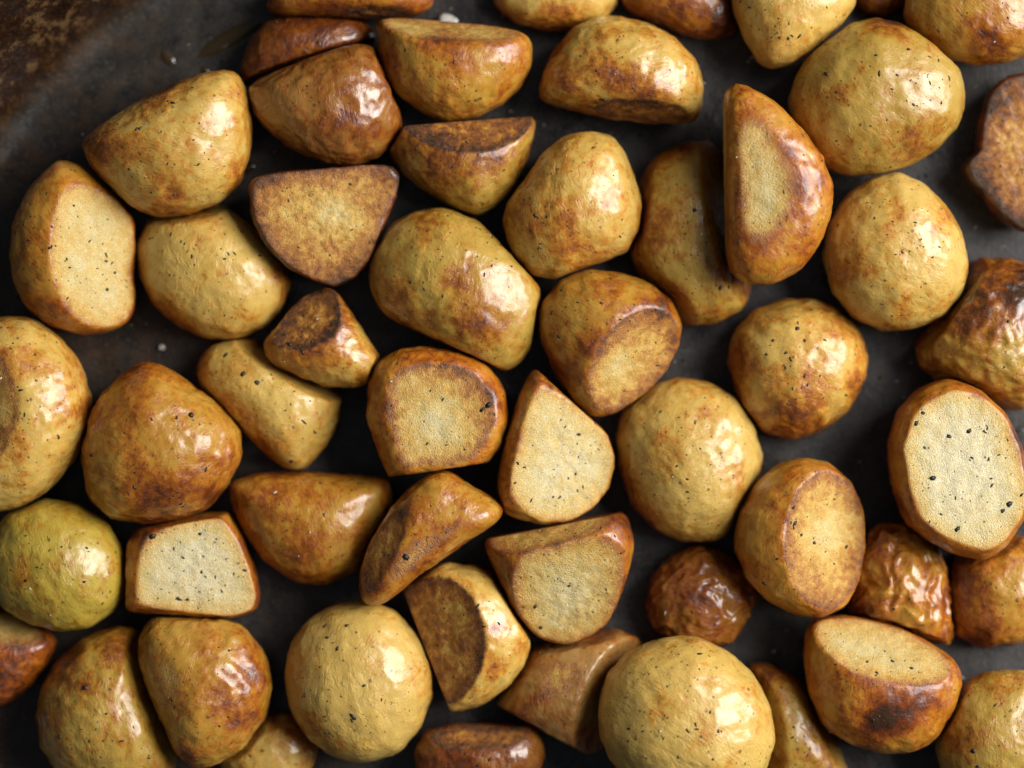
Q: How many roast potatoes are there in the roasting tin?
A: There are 54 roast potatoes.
